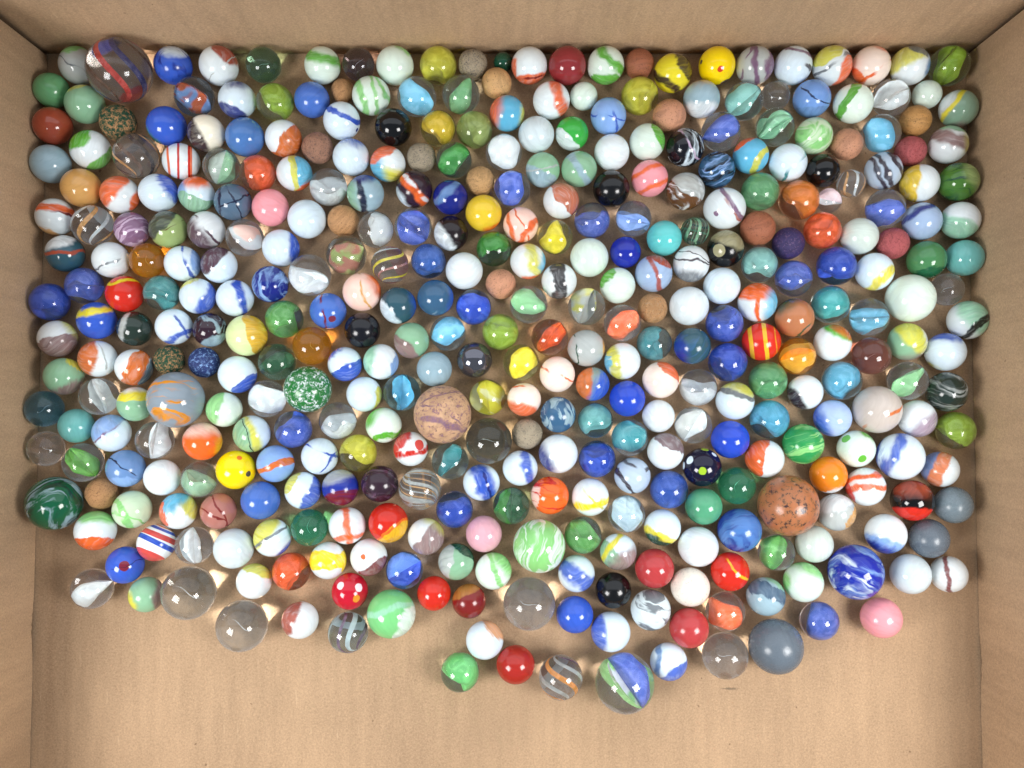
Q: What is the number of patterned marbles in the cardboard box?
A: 192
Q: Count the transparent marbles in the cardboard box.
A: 117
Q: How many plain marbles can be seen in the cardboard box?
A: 75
